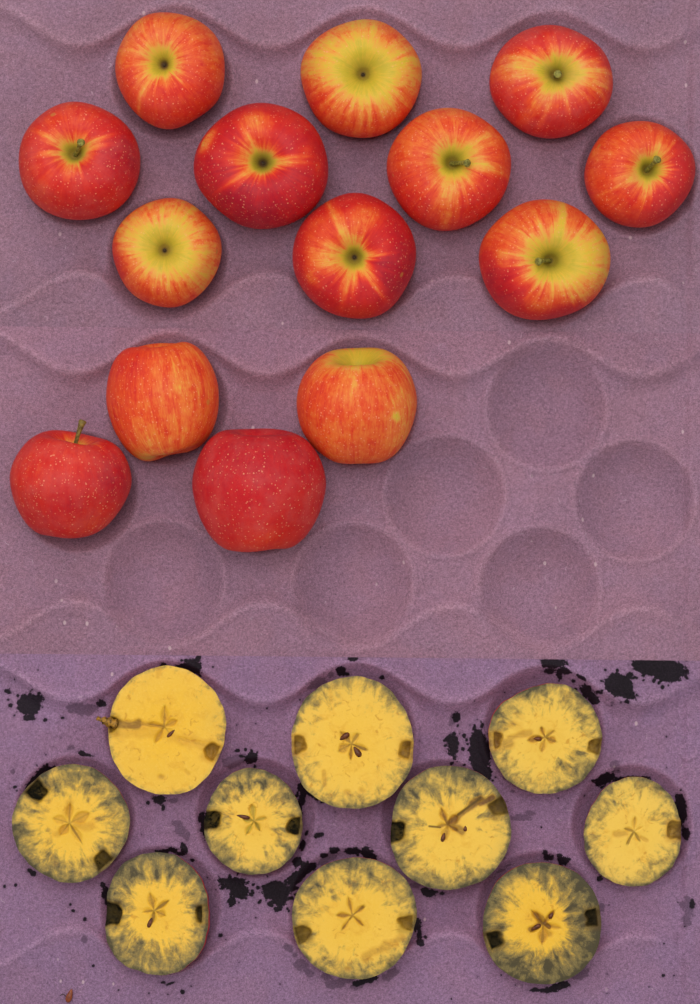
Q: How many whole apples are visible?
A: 14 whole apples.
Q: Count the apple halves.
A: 10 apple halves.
